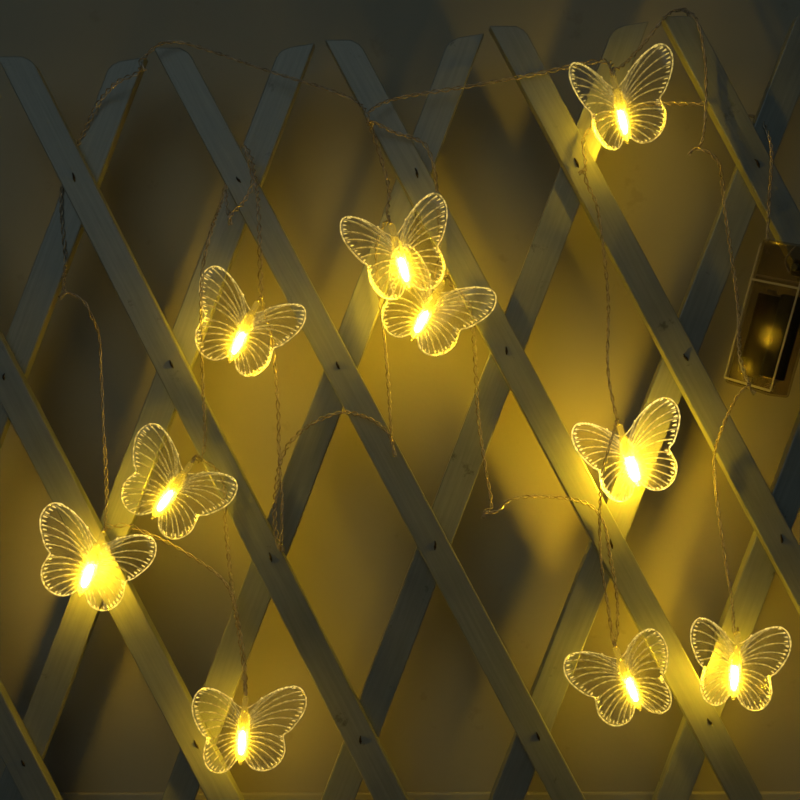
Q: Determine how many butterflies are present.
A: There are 10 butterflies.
